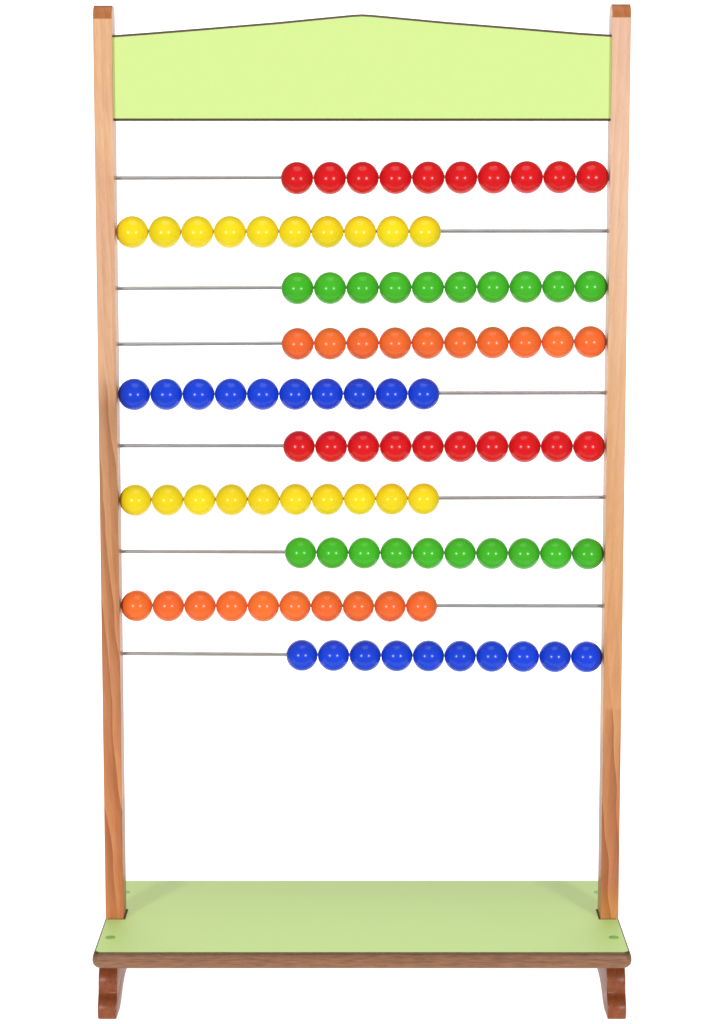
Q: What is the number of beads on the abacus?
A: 100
